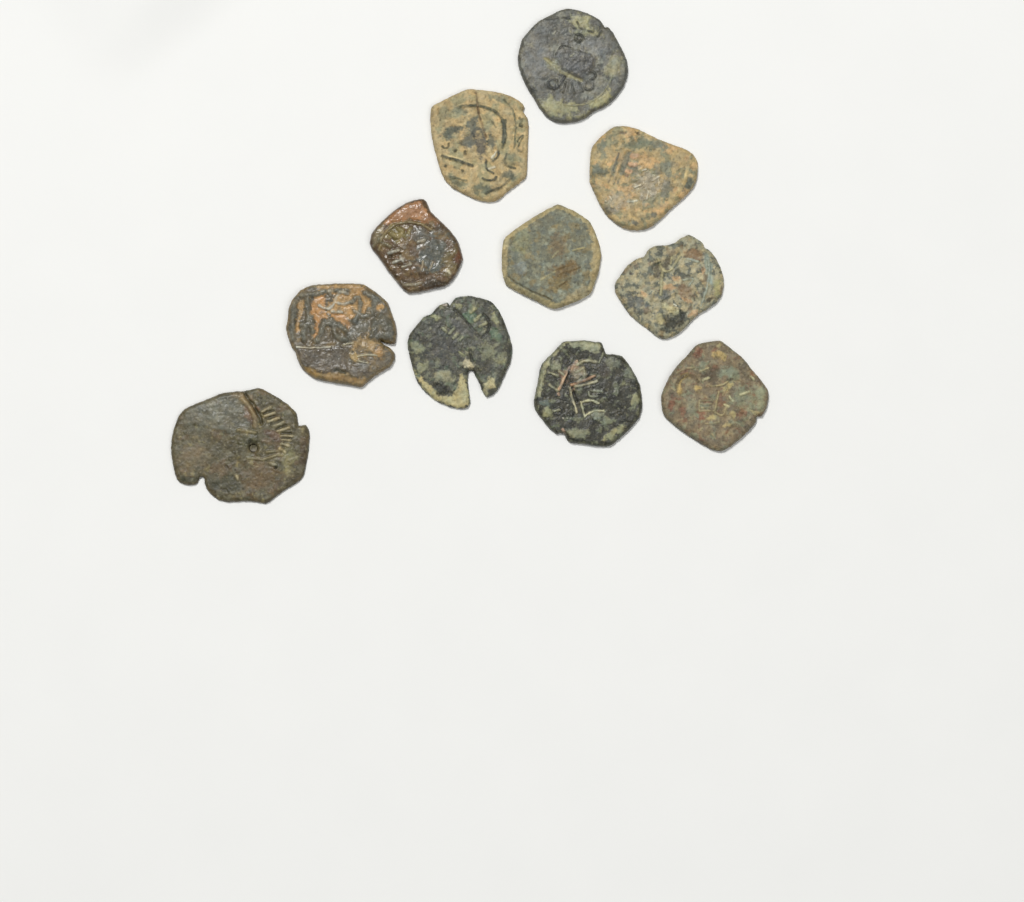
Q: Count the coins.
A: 11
